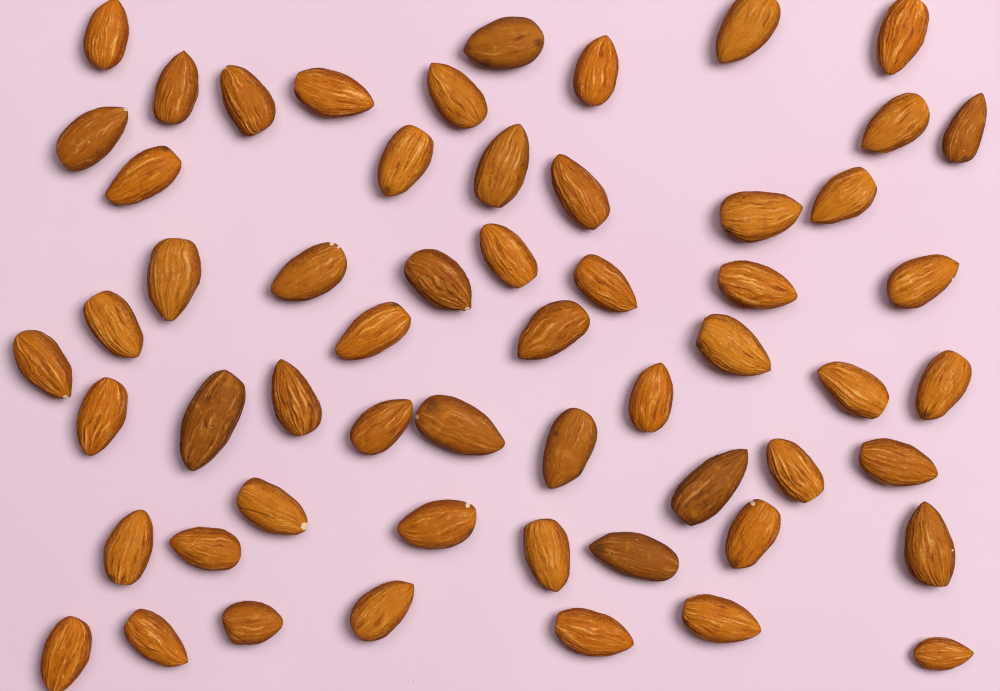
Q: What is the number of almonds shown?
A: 57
